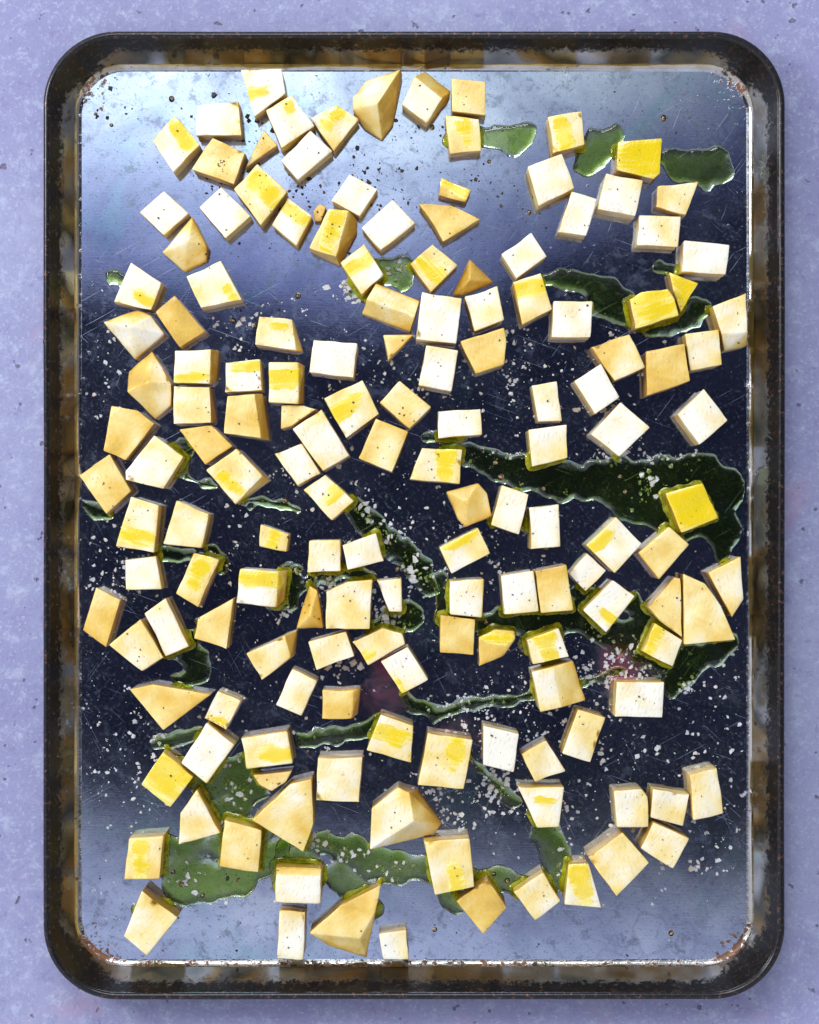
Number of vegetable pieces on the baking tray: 154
